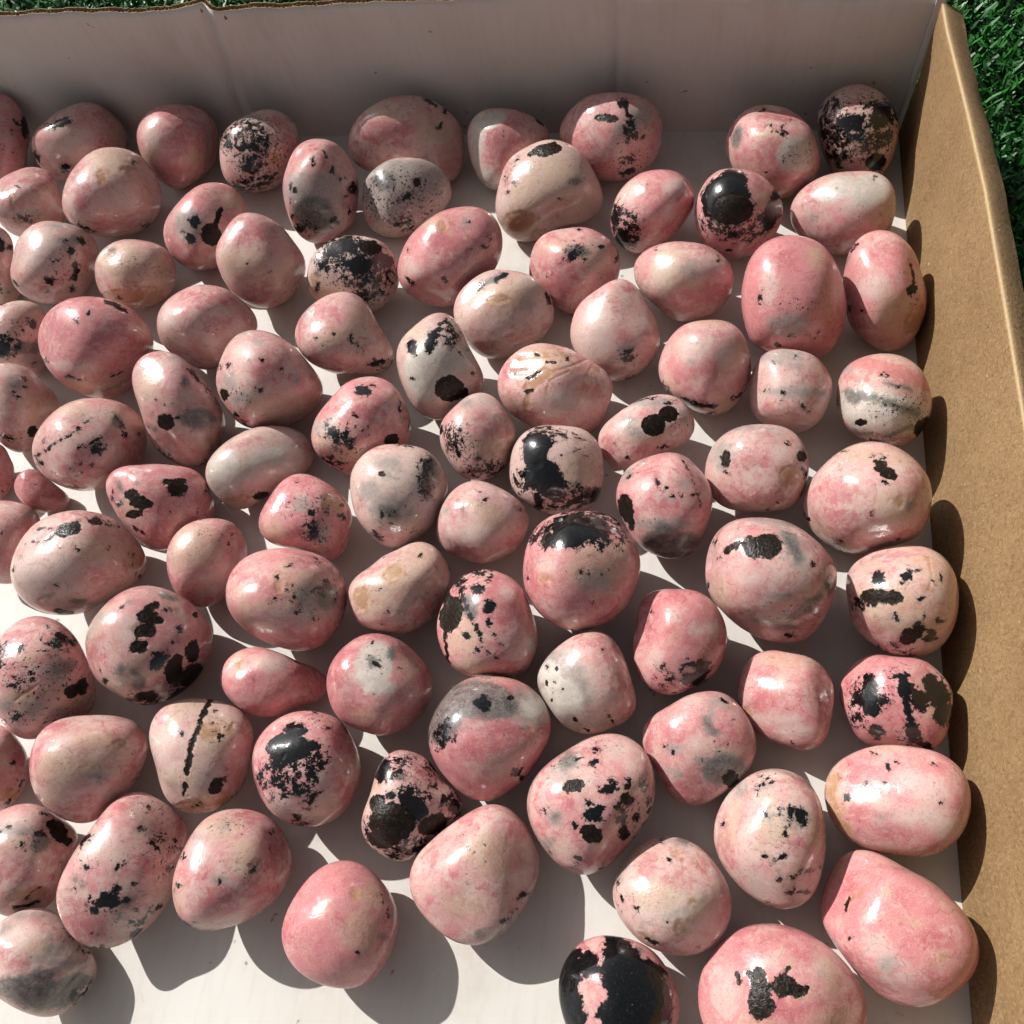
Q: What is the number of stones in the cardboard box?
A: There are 94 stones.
